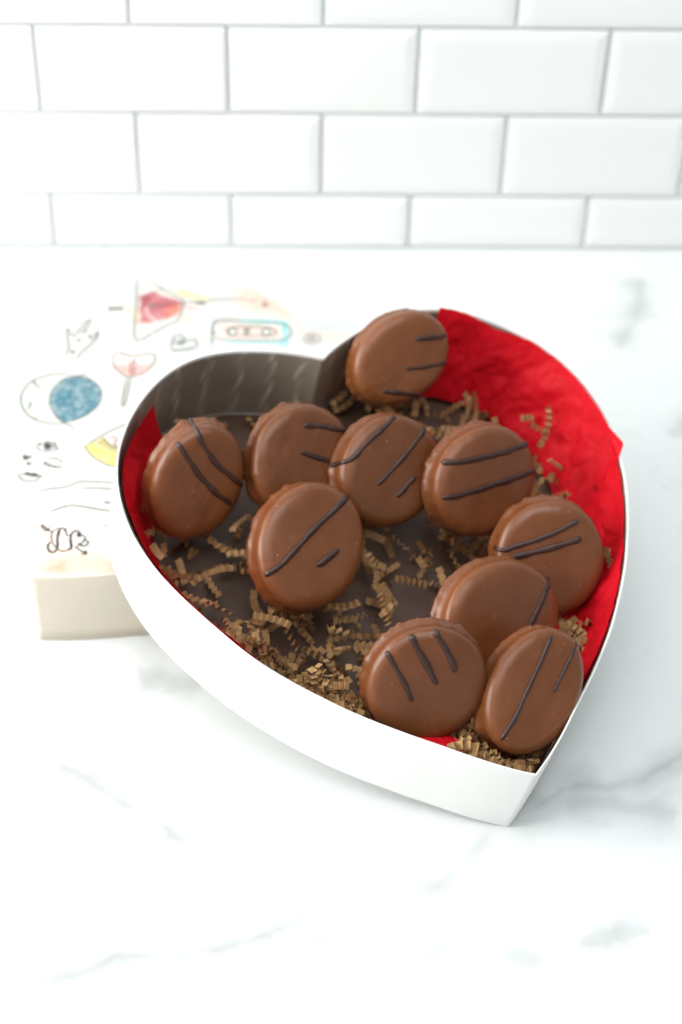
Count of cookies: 10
